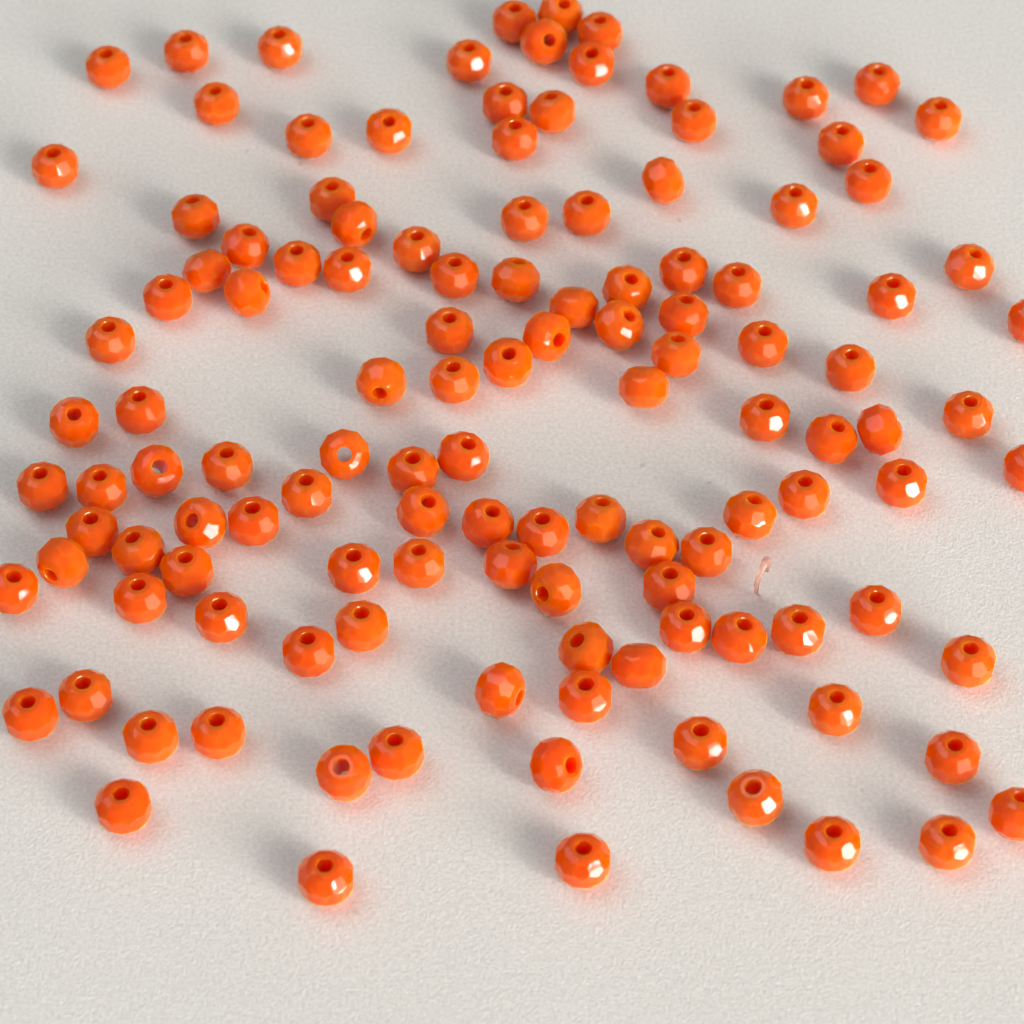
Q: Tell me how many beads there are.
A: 124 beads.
